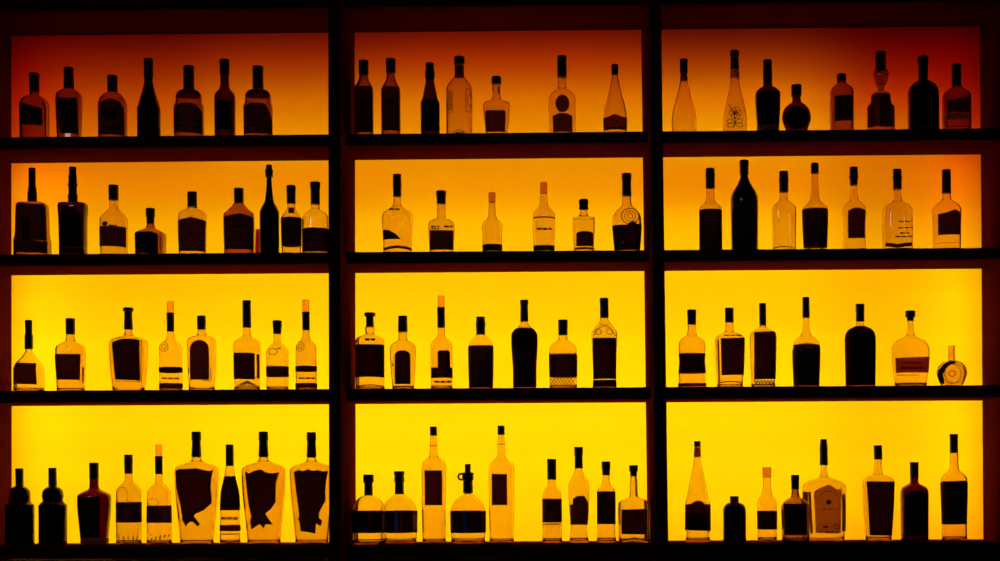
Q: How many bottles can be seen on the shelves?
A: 92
